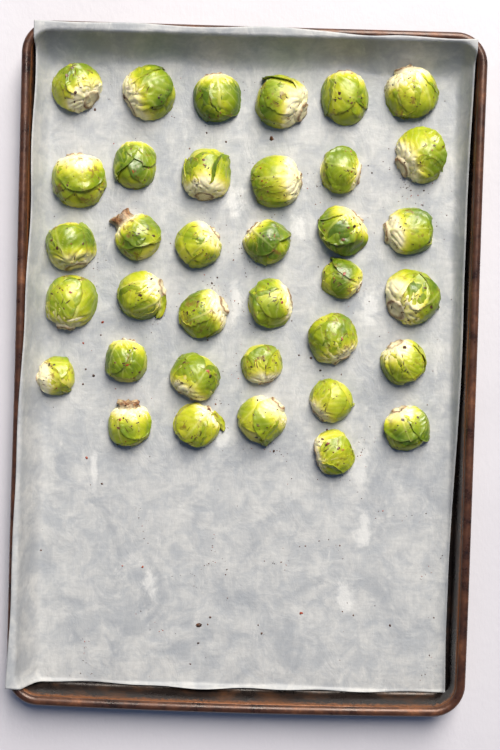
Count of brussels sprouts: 36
